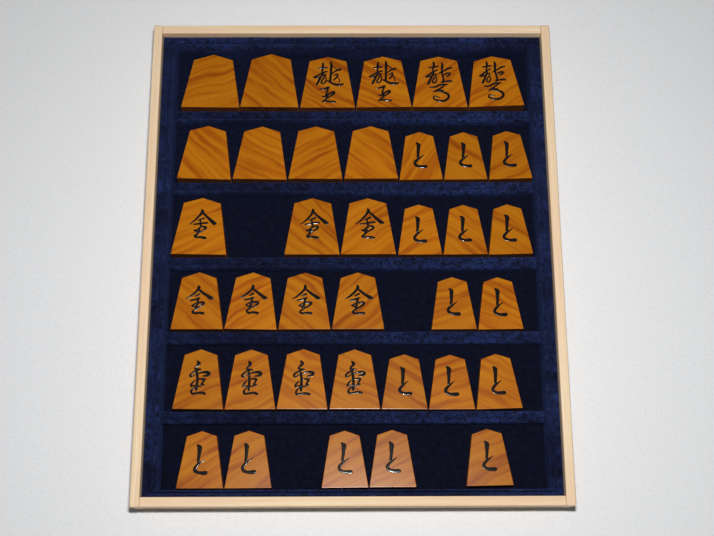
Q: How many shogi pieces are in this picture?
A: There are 37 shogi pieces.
